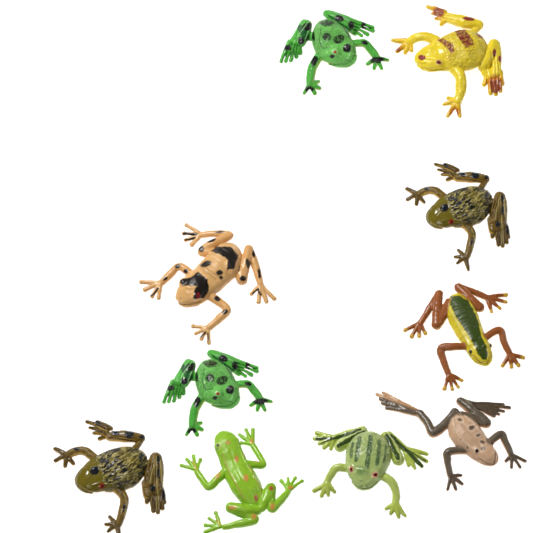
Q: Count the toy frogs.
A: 10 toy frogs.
